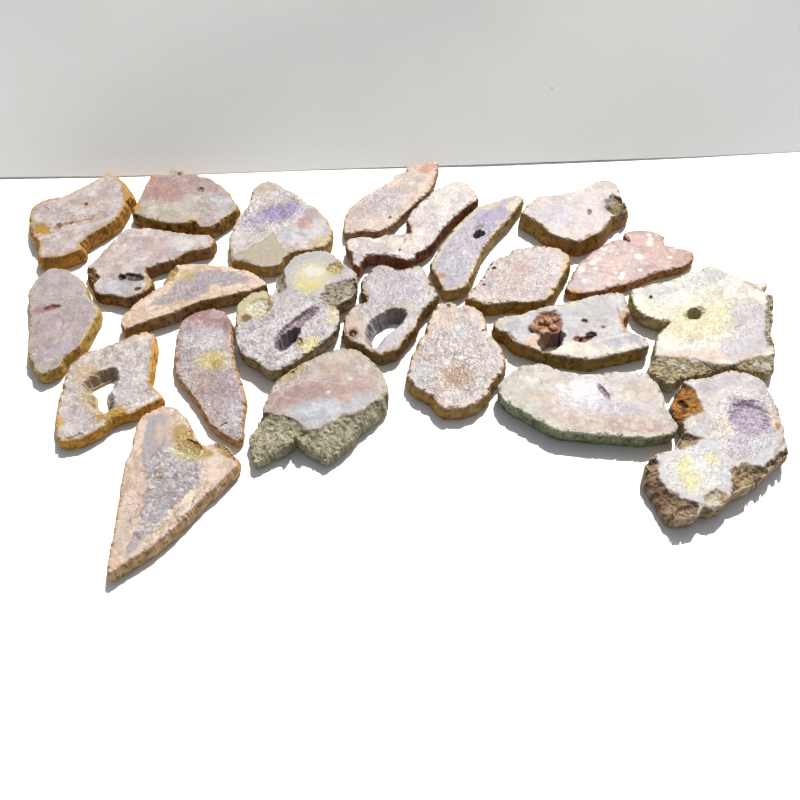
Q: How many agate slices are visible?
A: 23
